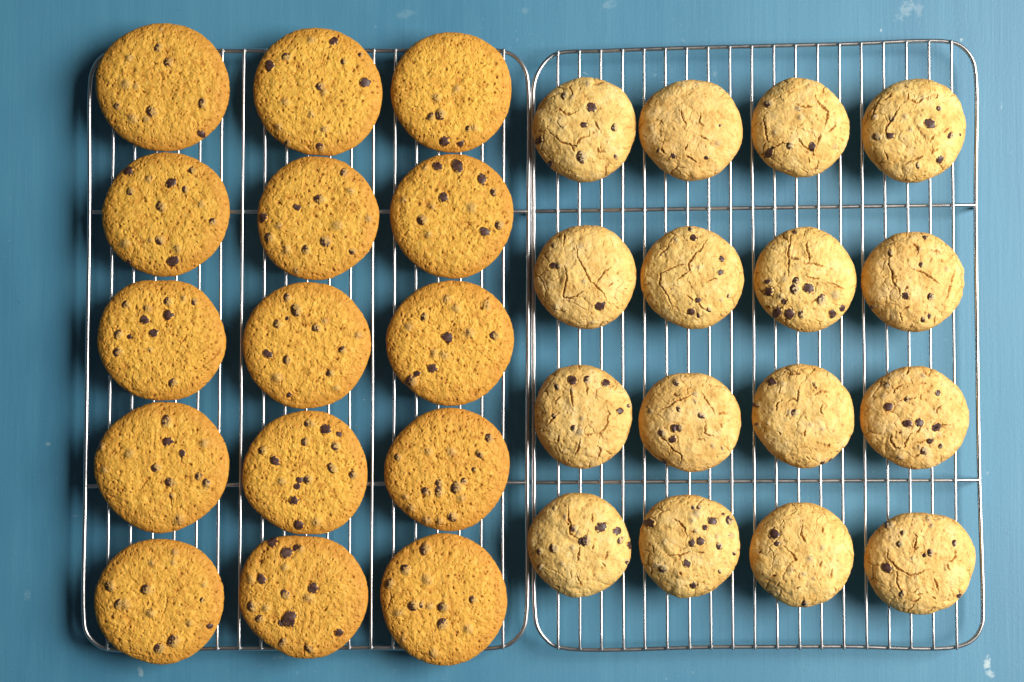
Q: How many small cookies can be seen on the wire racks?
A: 16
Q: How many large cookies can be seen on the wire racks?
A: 15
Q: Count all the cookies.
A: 31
